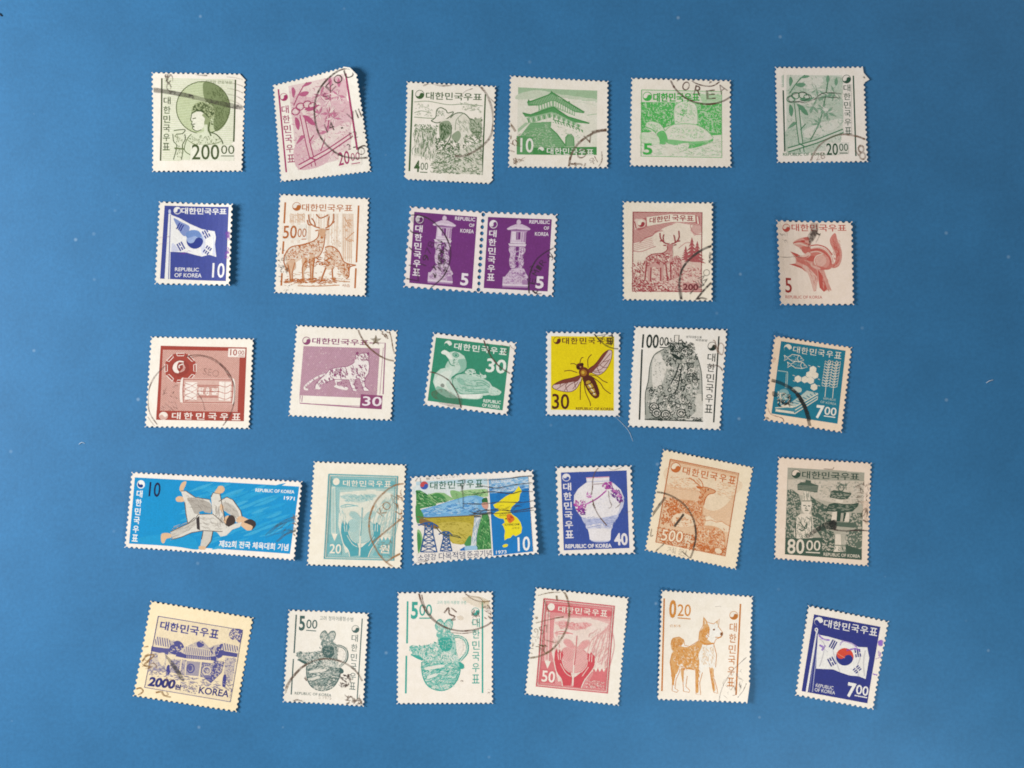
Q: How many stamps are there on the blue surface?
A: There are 30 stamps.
